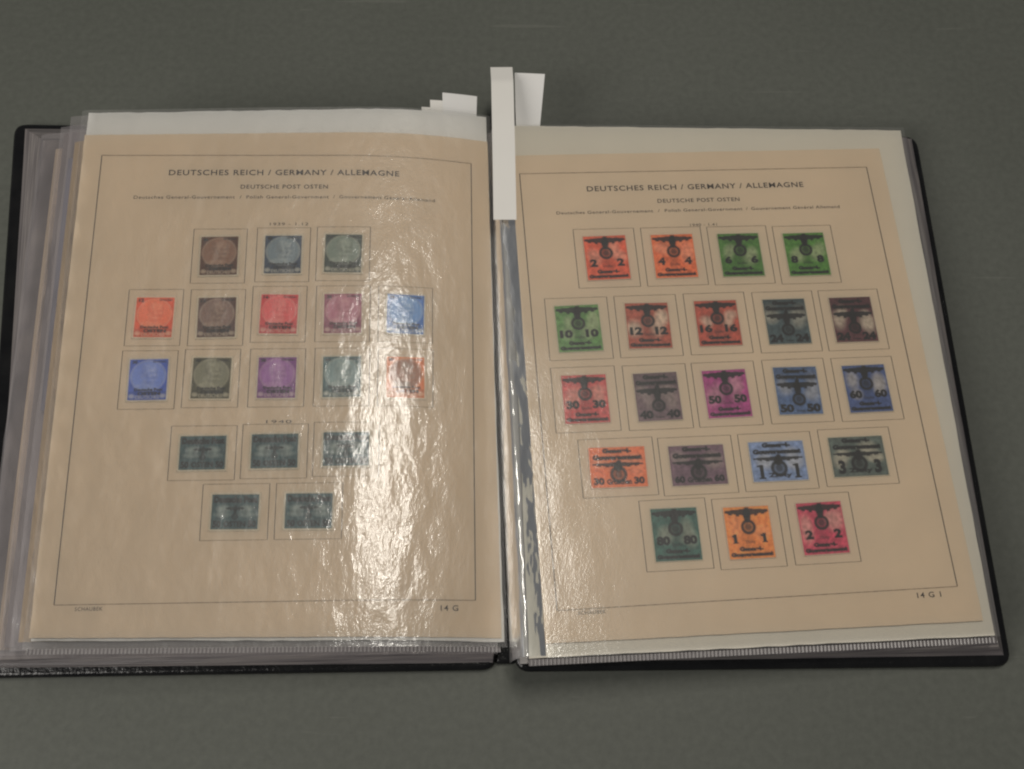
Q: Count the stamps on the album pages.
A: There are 39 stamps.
